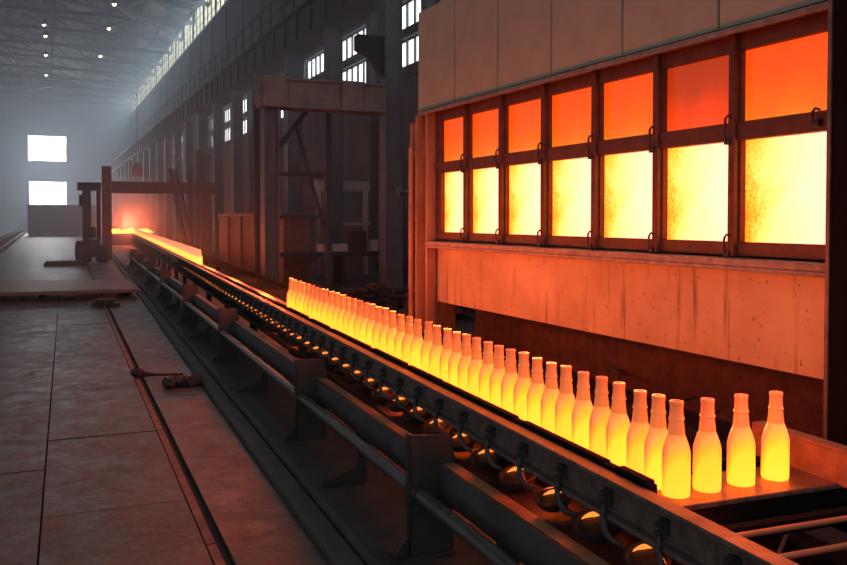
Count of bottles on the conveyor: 45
